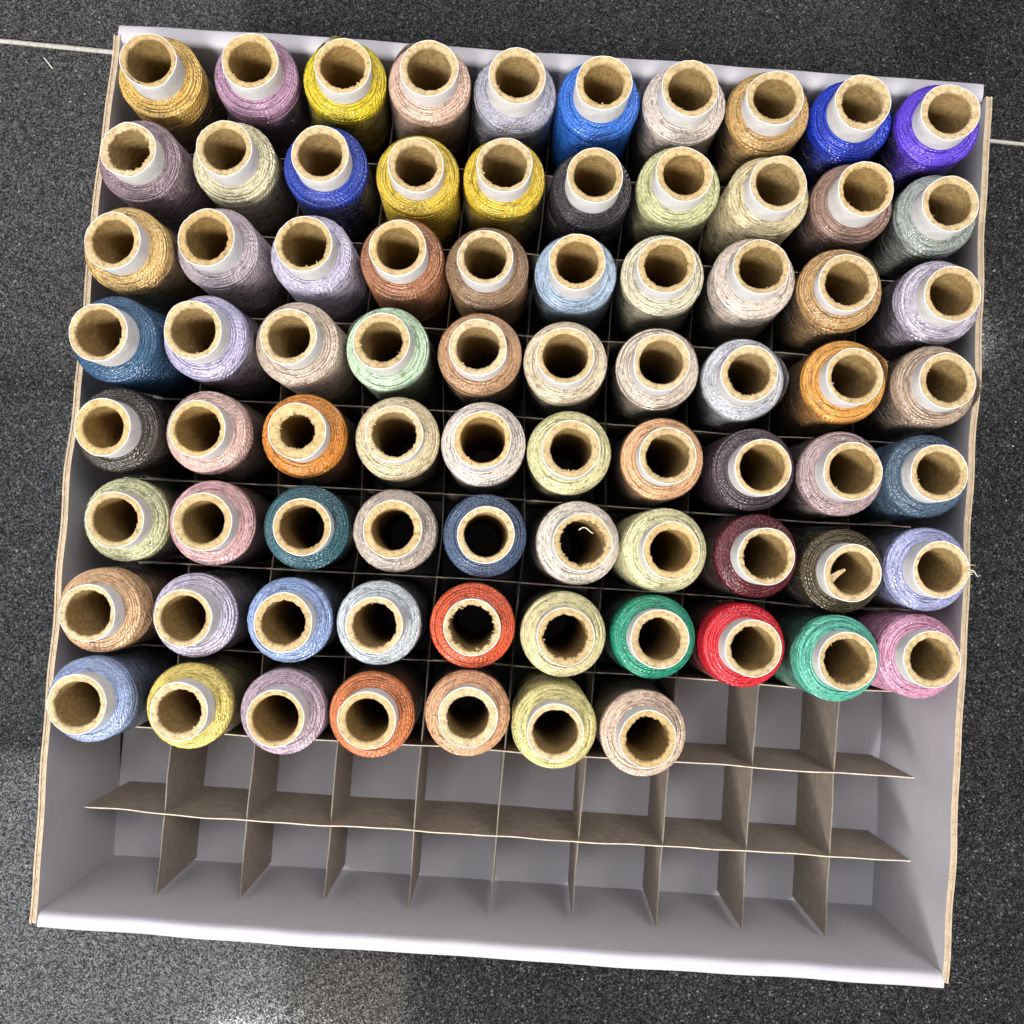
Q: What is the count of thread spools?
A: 77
